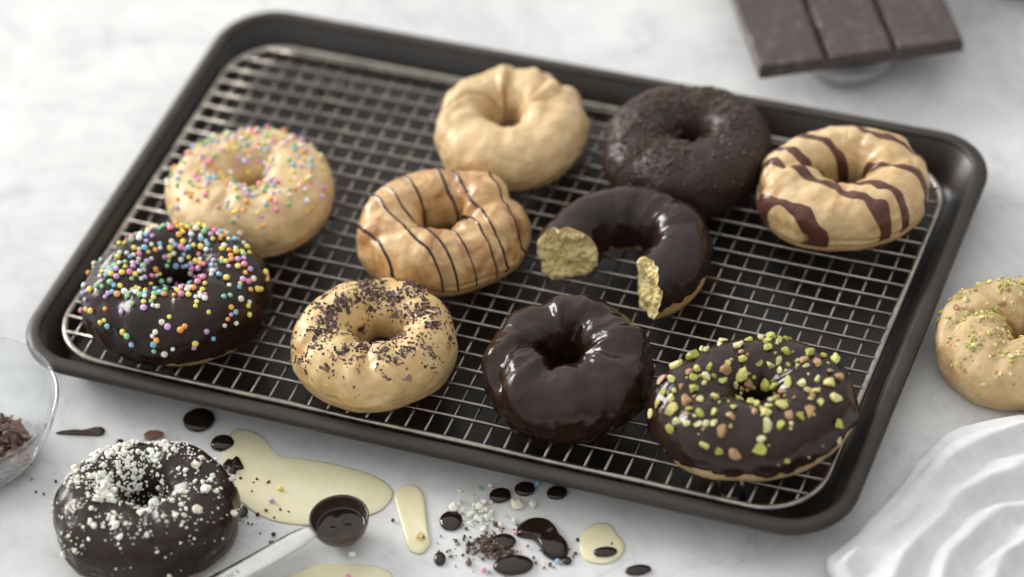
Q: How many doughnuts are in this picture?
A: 12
